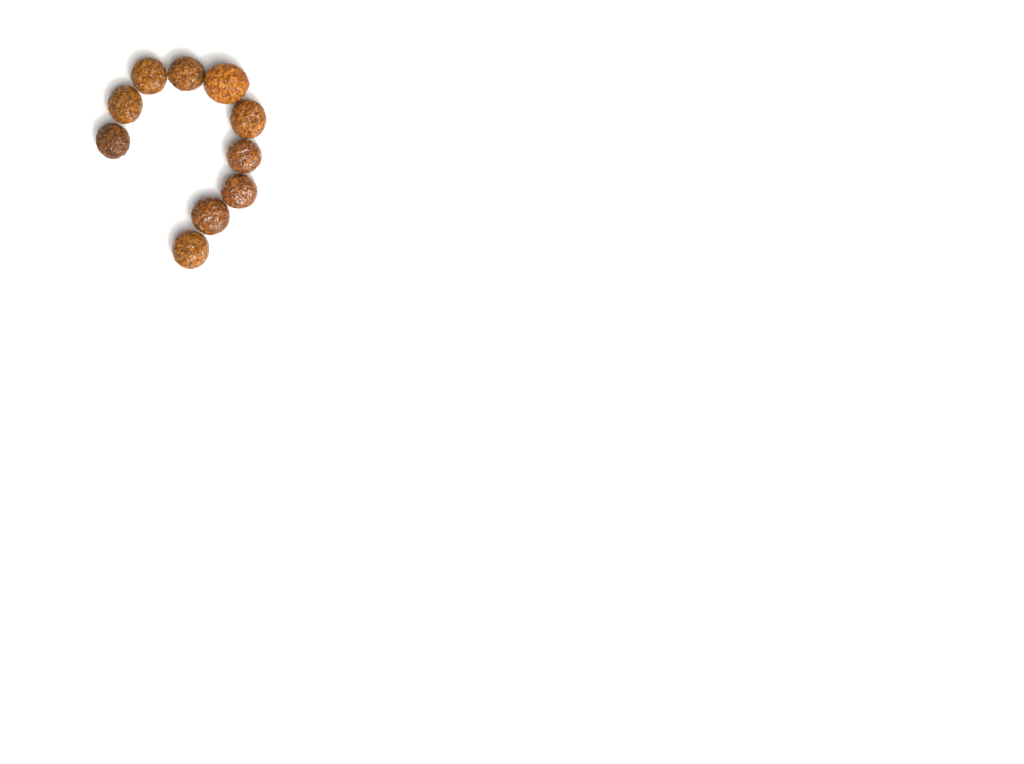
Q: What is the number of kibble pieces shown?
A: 10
